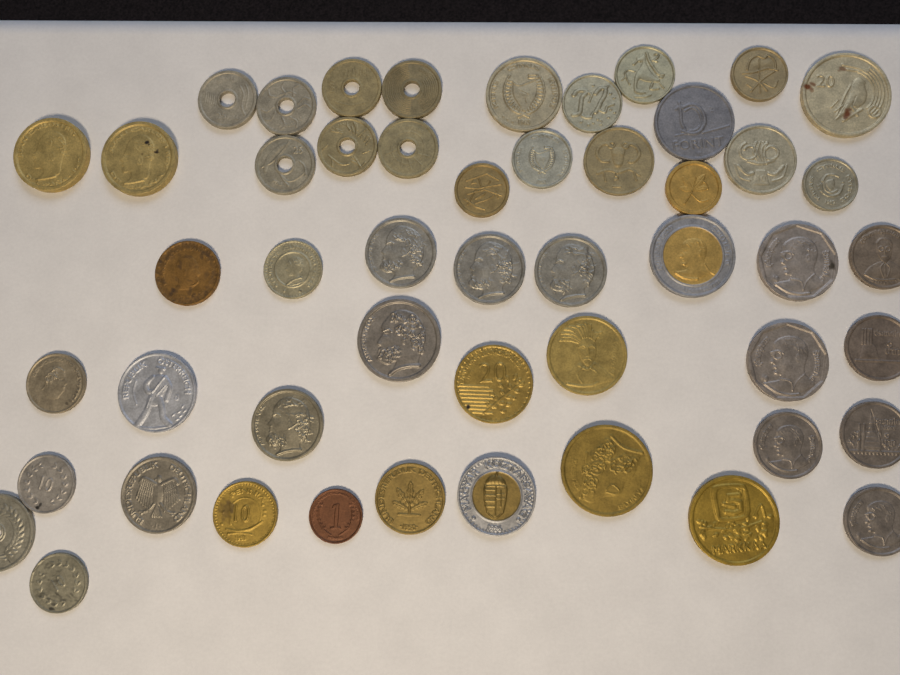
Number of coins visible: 50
